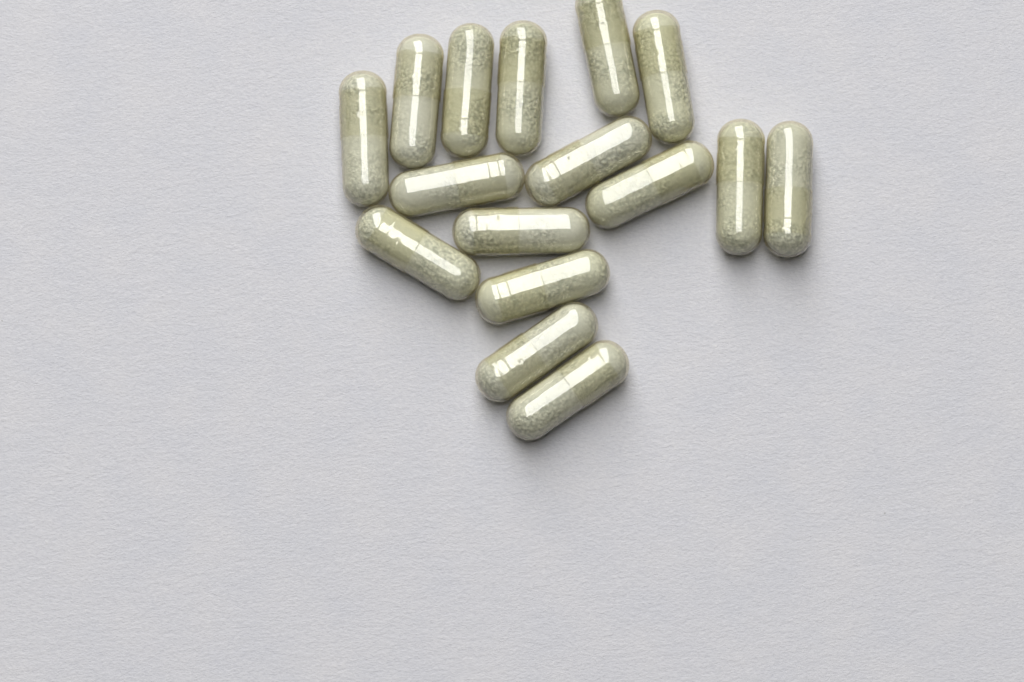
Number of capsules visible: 16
